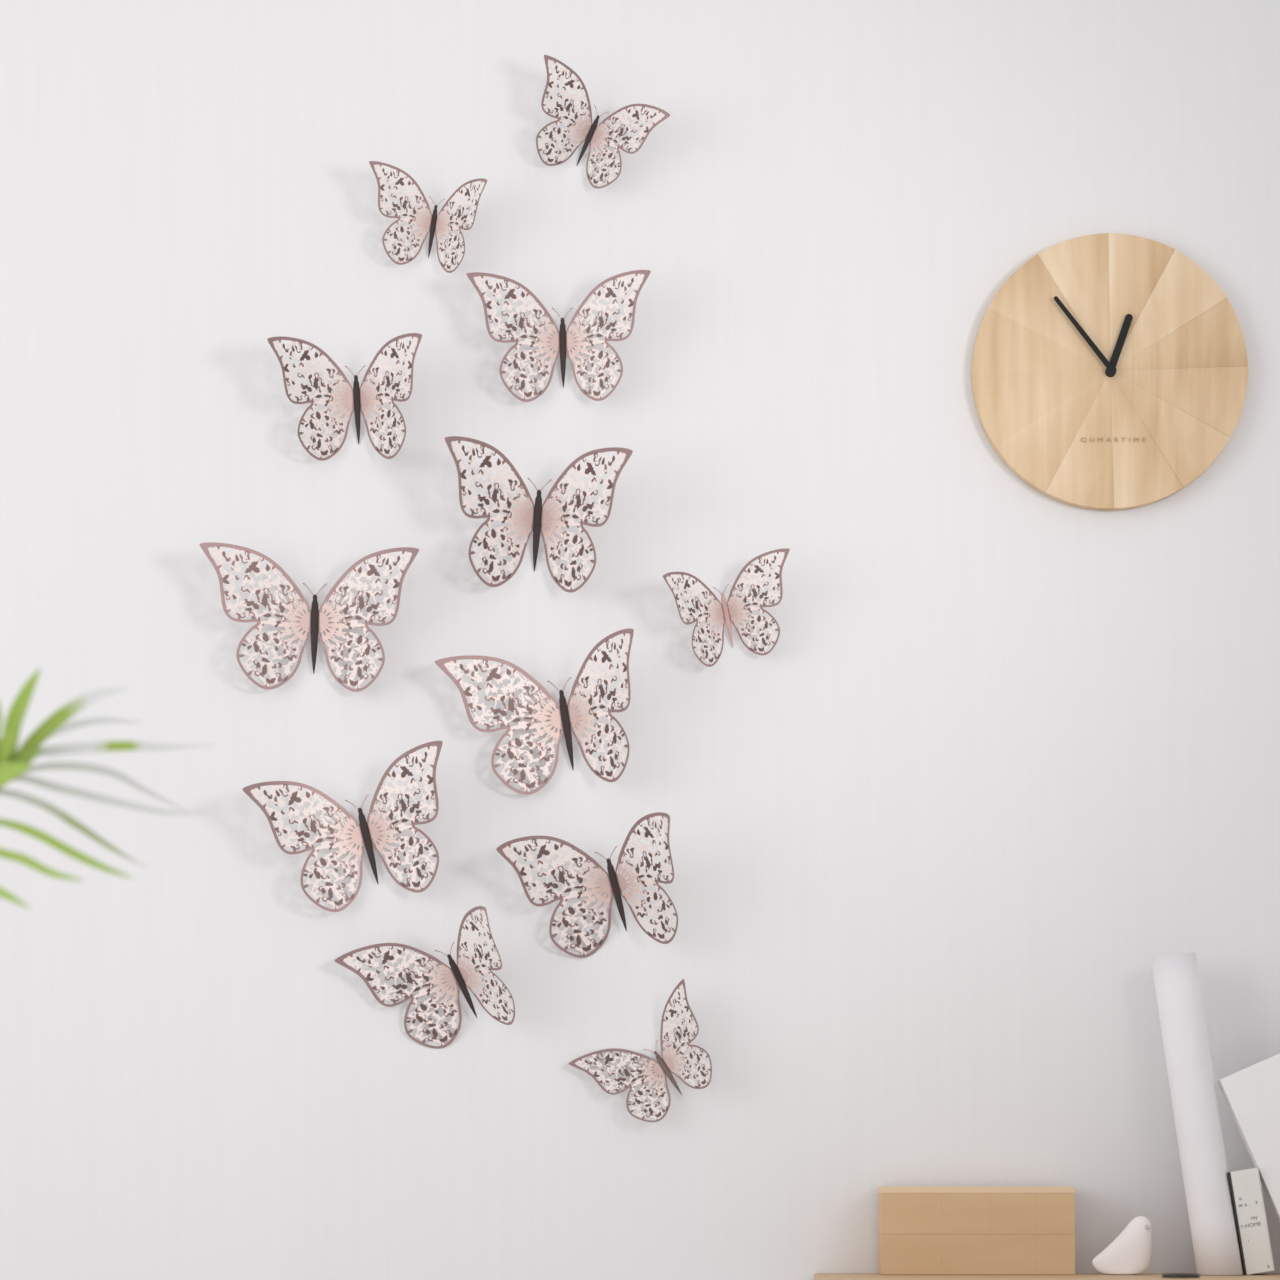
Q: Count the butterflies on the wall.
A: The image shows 12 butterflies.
